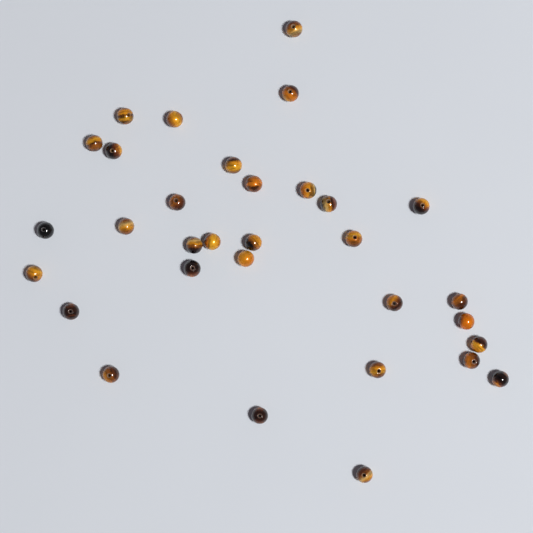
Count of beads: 32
